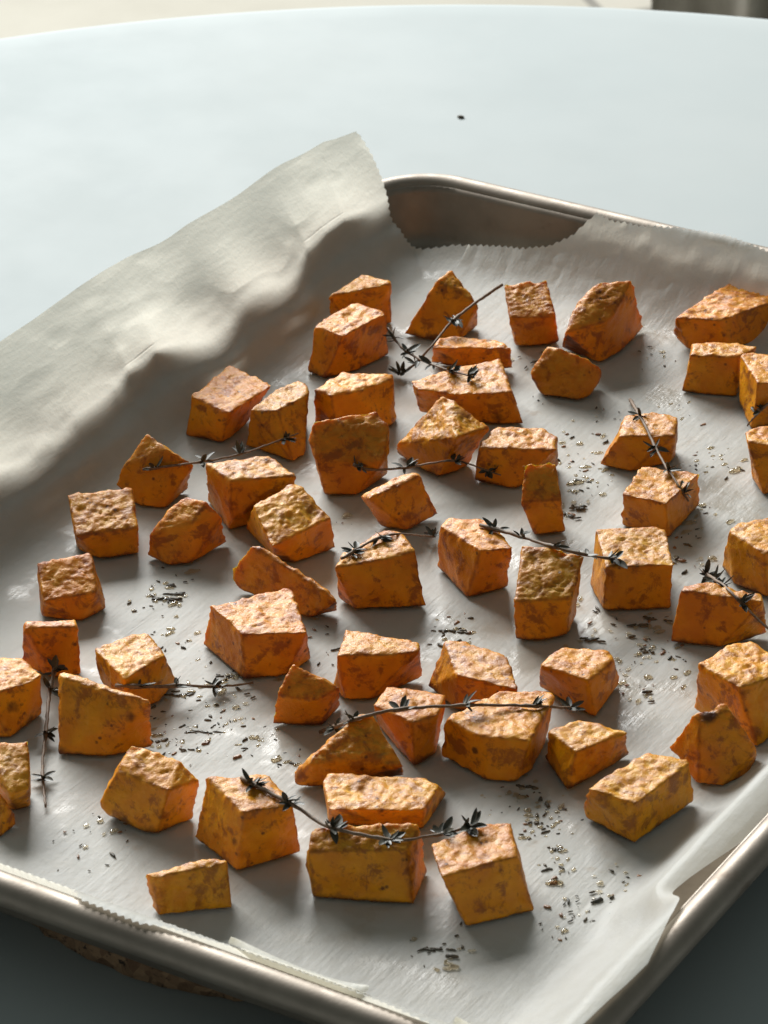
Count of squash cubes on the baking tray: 59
